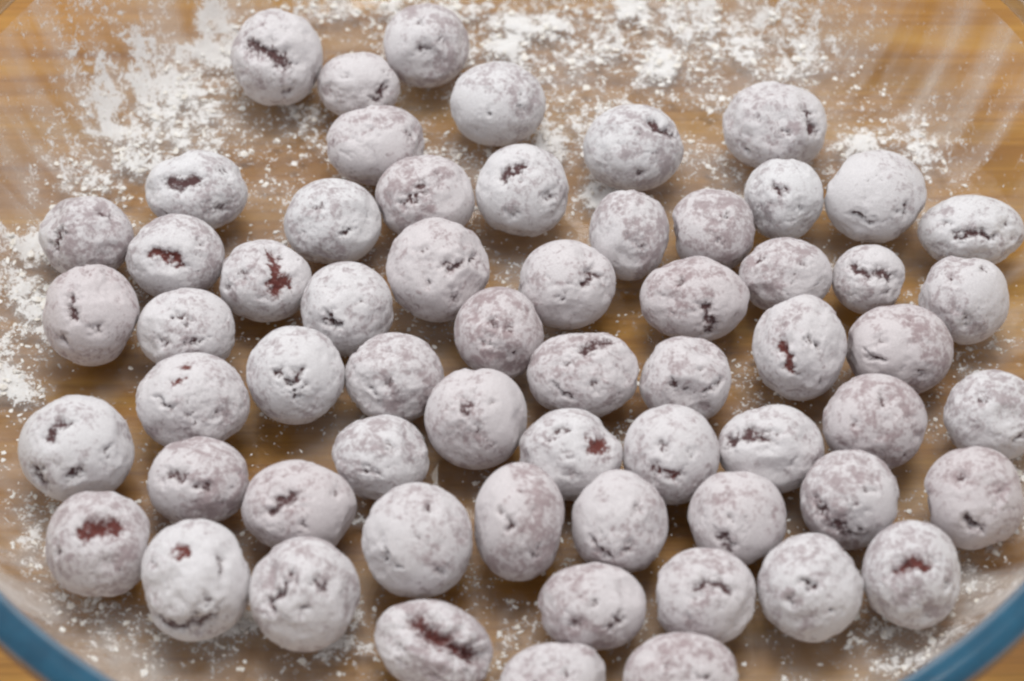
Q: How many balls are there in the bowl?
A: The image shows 62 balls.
